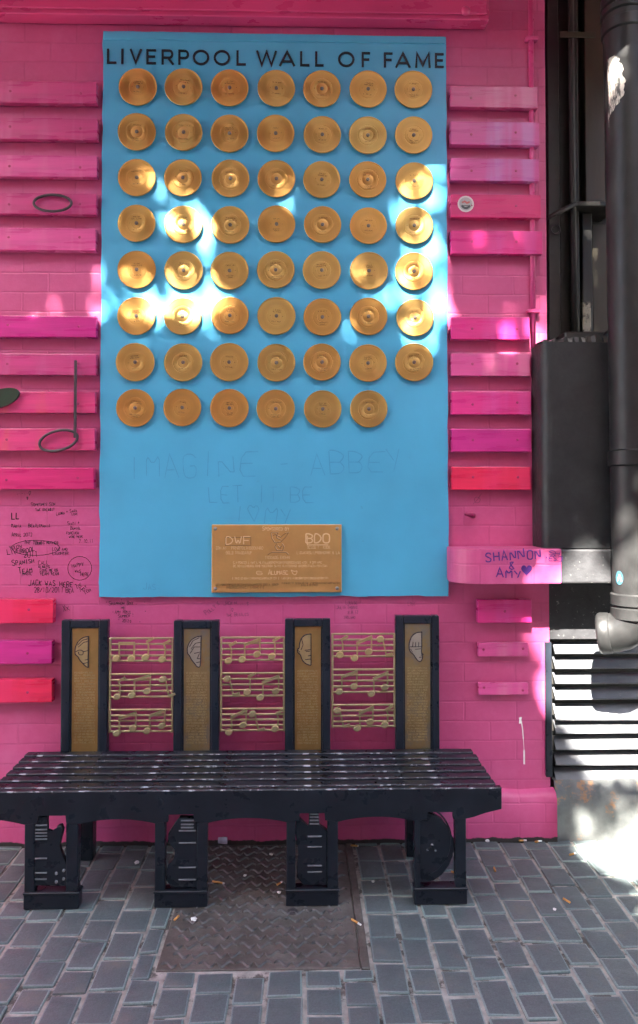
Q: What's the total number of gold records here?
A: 55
